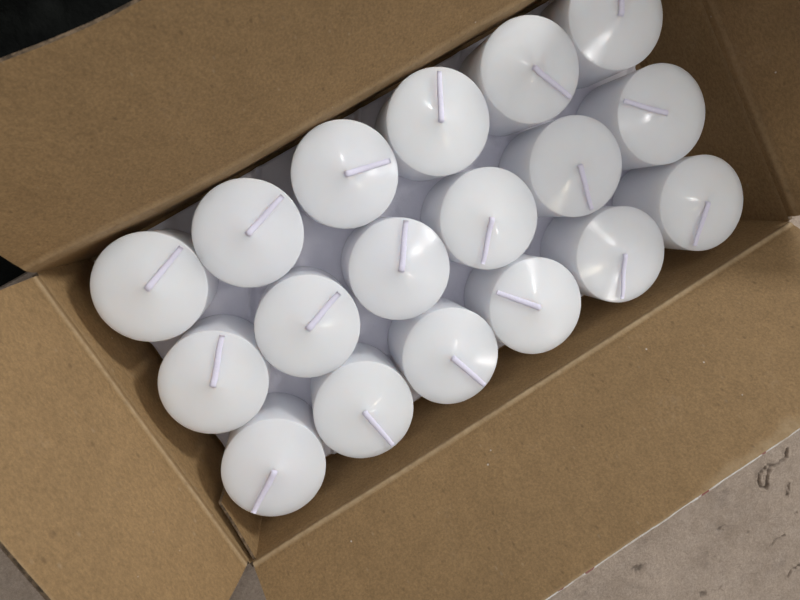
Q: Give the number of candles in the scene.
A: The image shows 18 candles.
